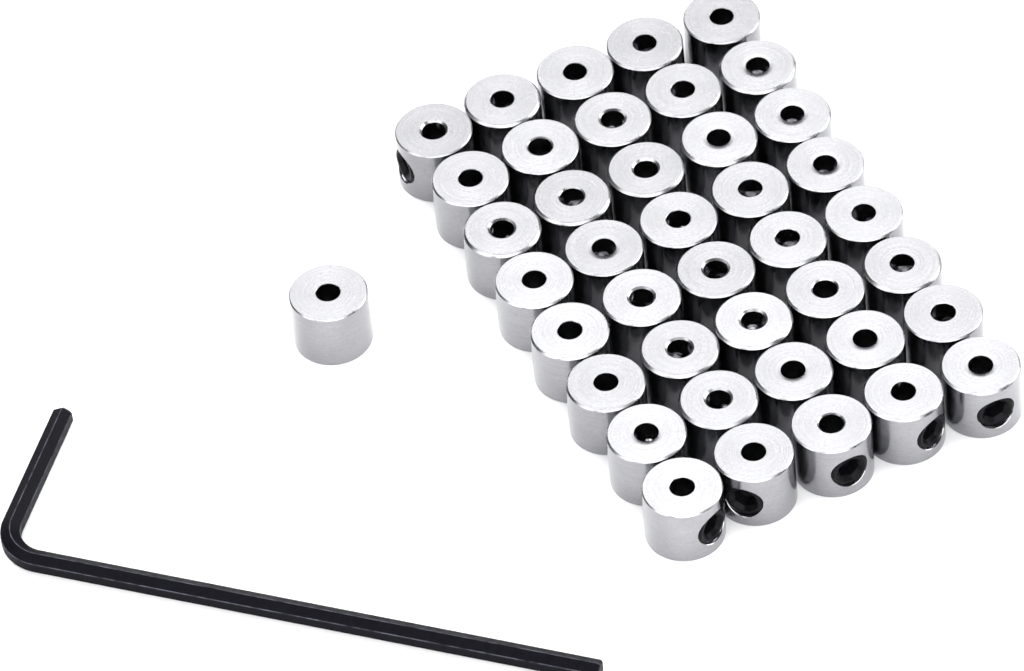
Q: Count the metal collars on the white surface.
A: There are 41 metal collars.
